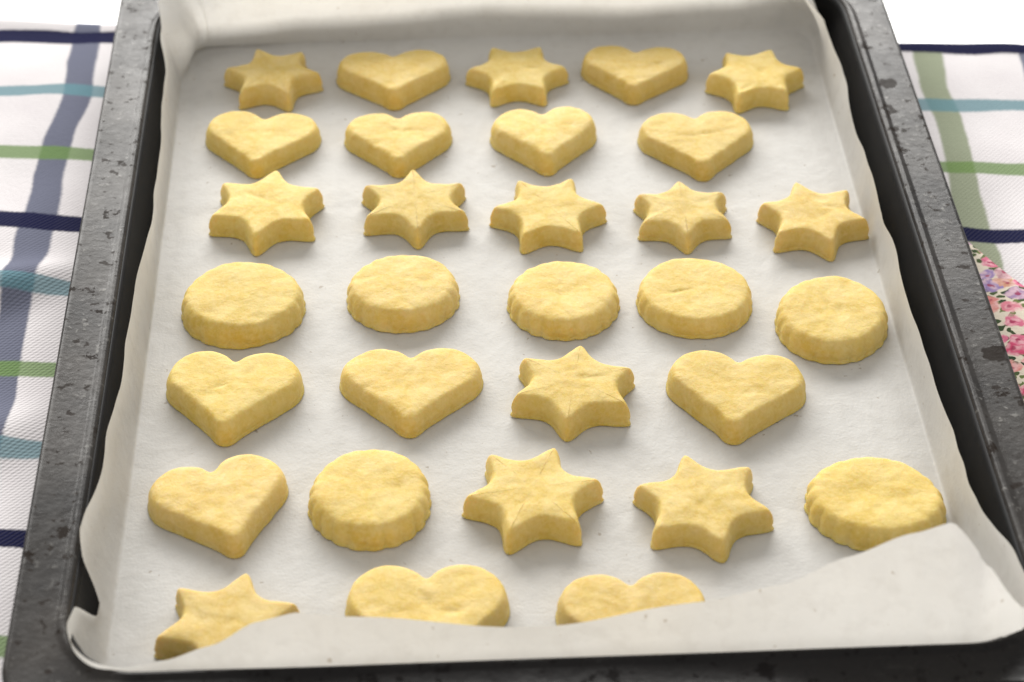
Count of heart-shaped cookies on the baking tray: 12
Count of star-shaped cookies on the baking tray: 12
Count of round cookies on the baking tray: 7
